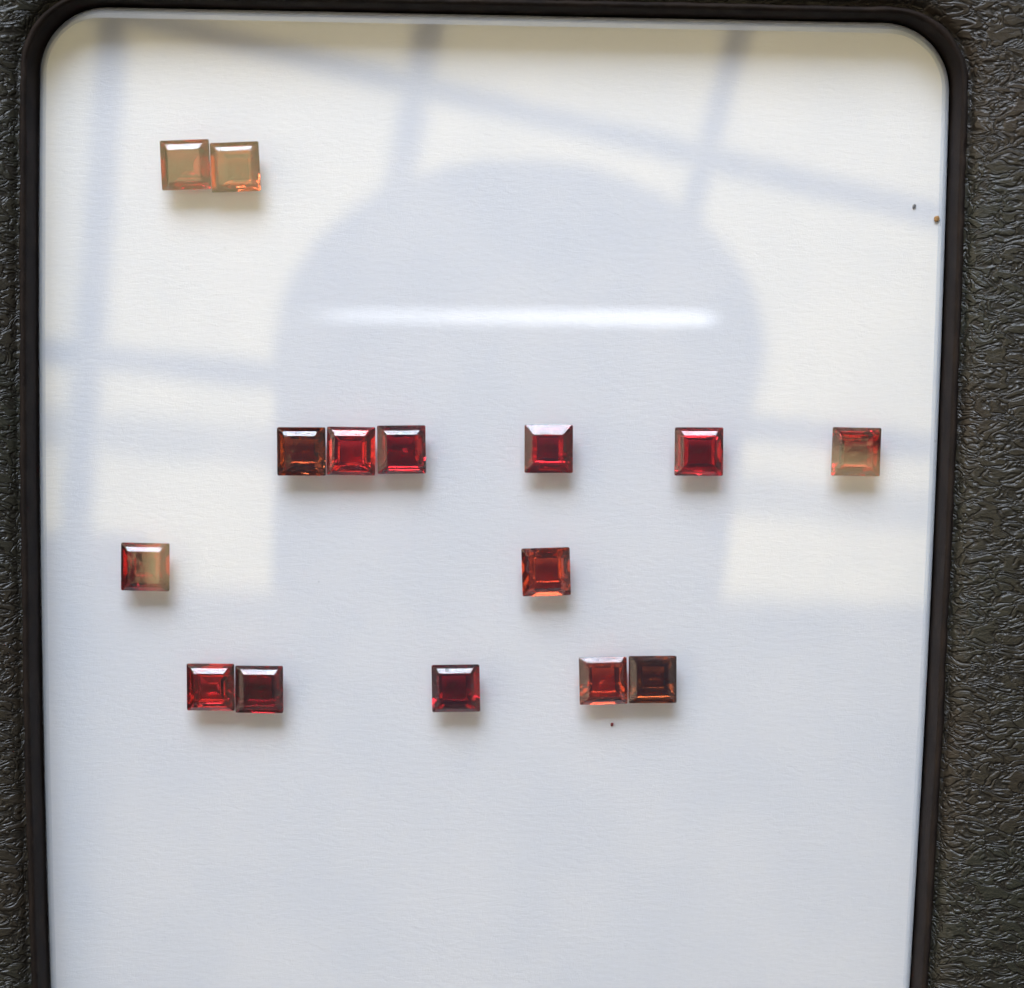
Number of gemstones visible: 15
